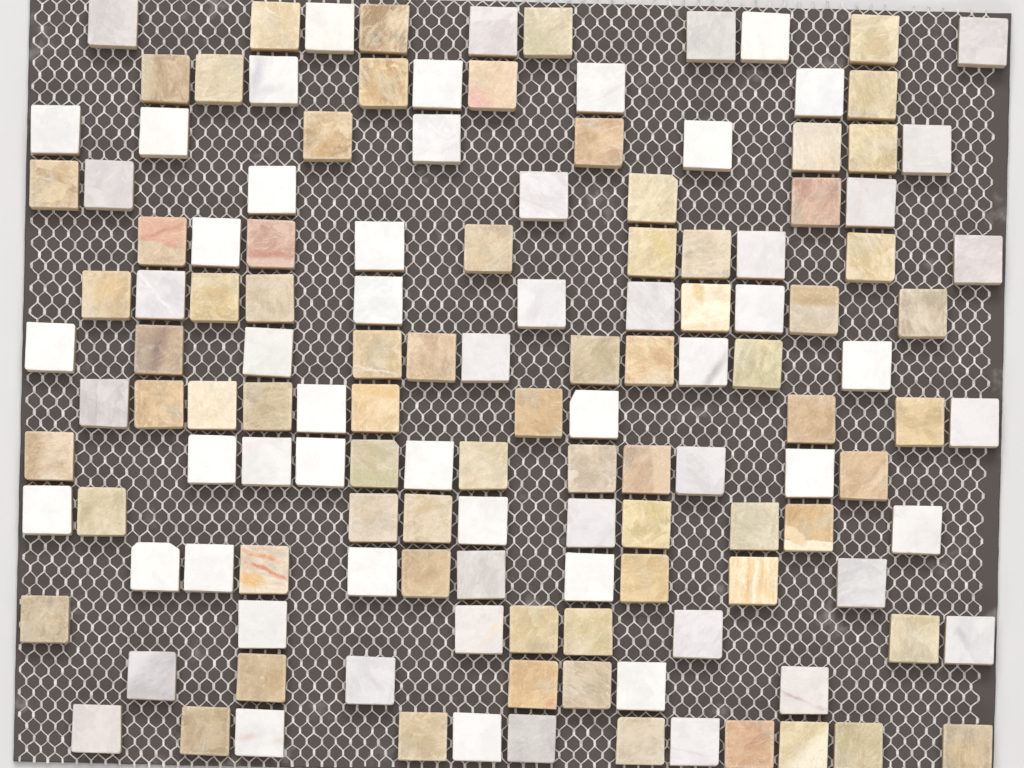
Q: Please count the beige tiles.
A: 71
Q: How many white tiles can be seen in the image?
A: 66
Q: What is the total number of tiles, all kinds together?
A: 137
